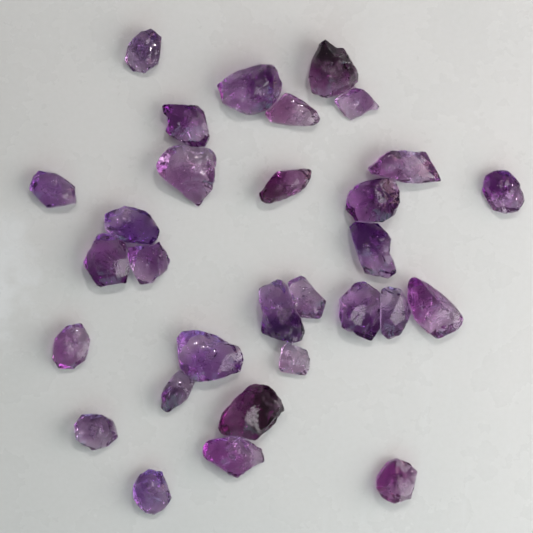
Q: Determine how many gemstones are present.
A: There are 30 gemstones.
